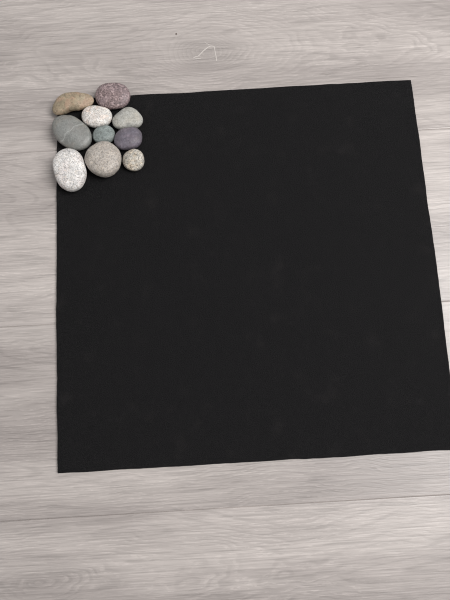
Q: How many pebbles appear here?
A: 10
